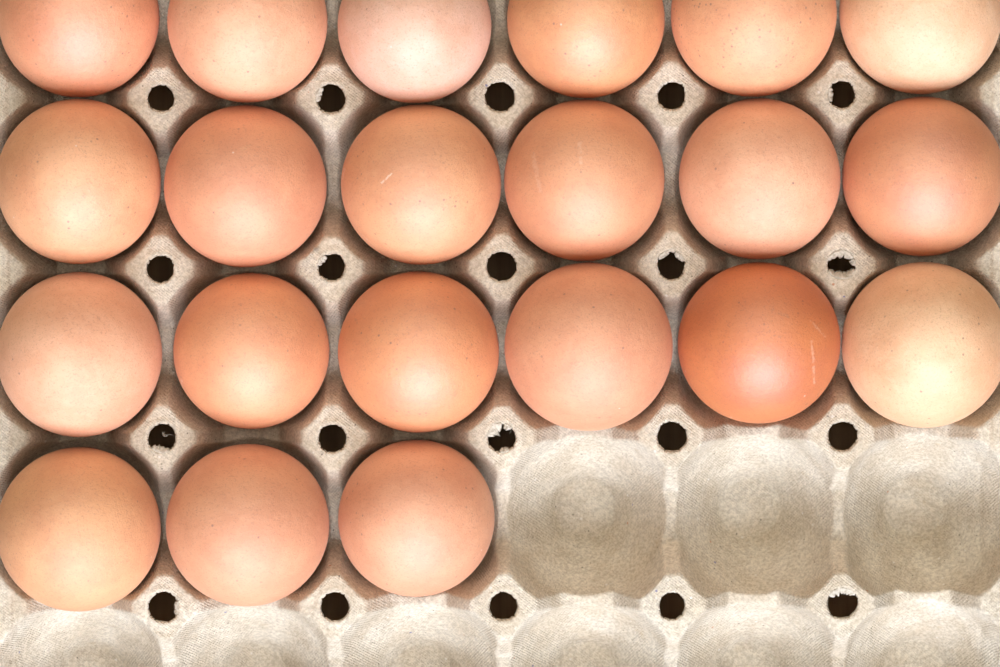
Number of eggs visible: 21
